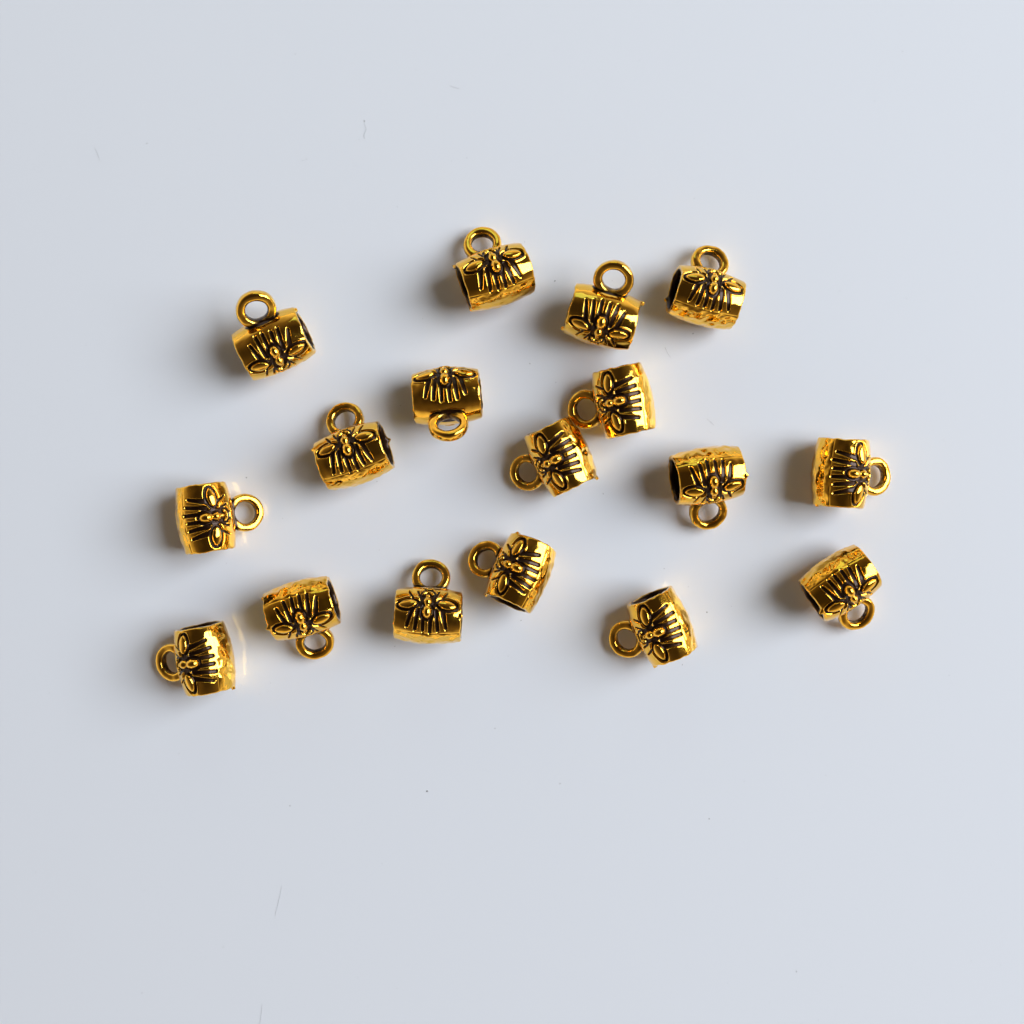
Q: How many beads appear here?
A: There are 17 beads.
